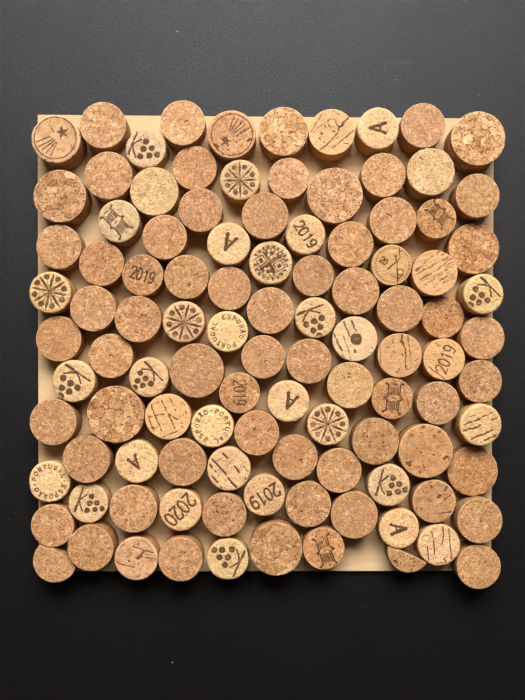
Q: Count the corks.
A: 106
